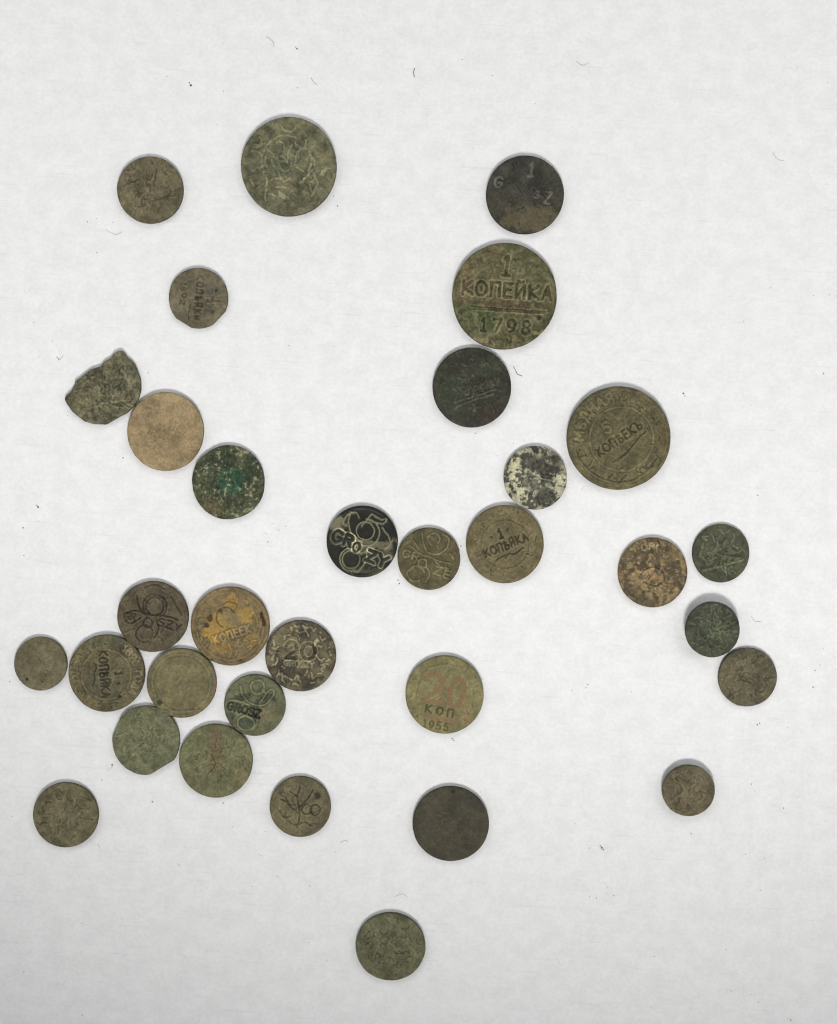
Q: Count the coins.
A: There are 33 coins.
